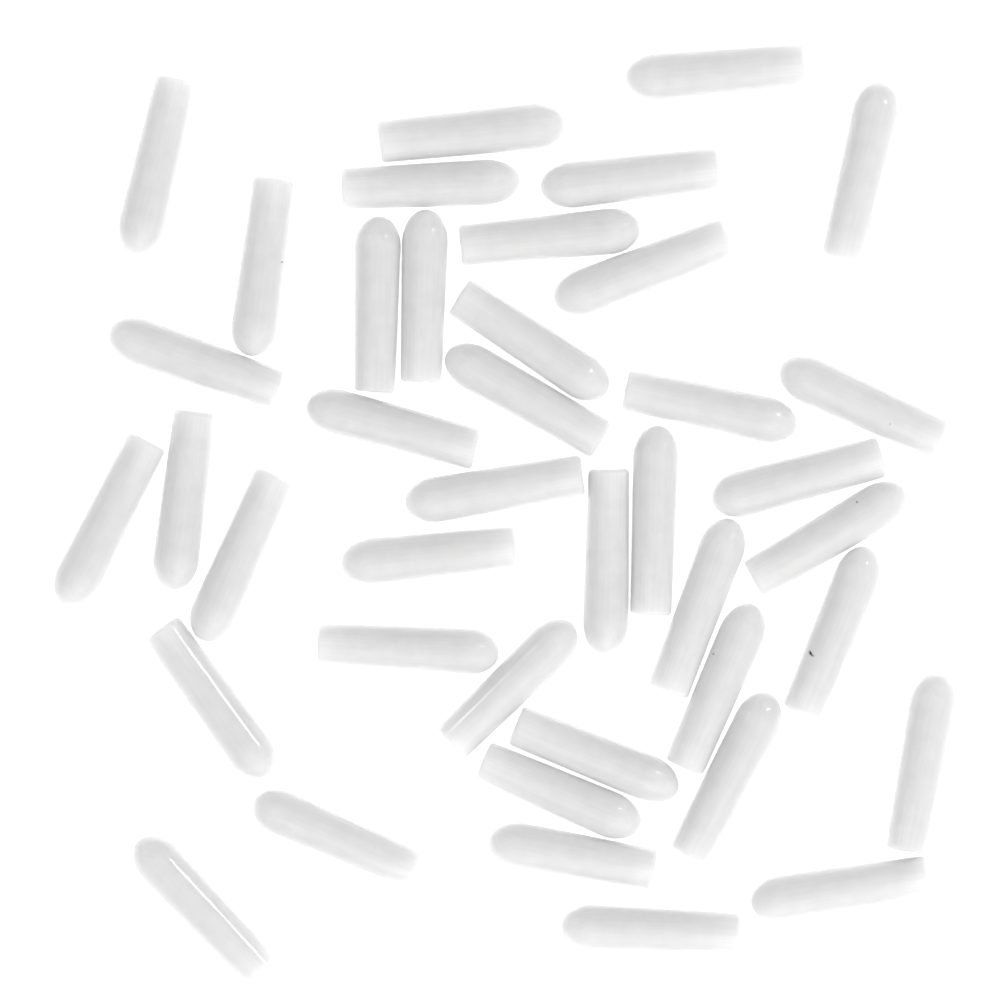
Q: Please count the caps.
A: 41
